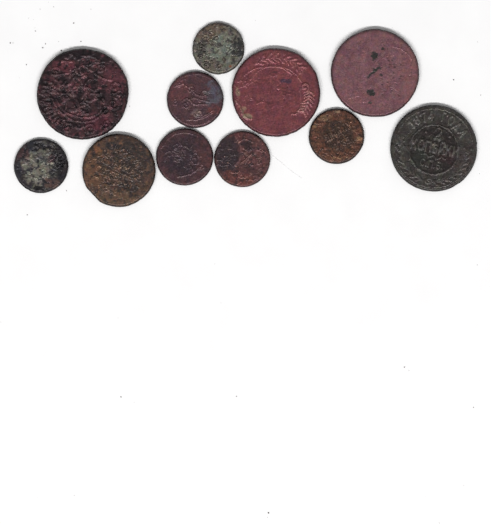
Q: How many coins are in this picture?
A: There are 11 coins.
